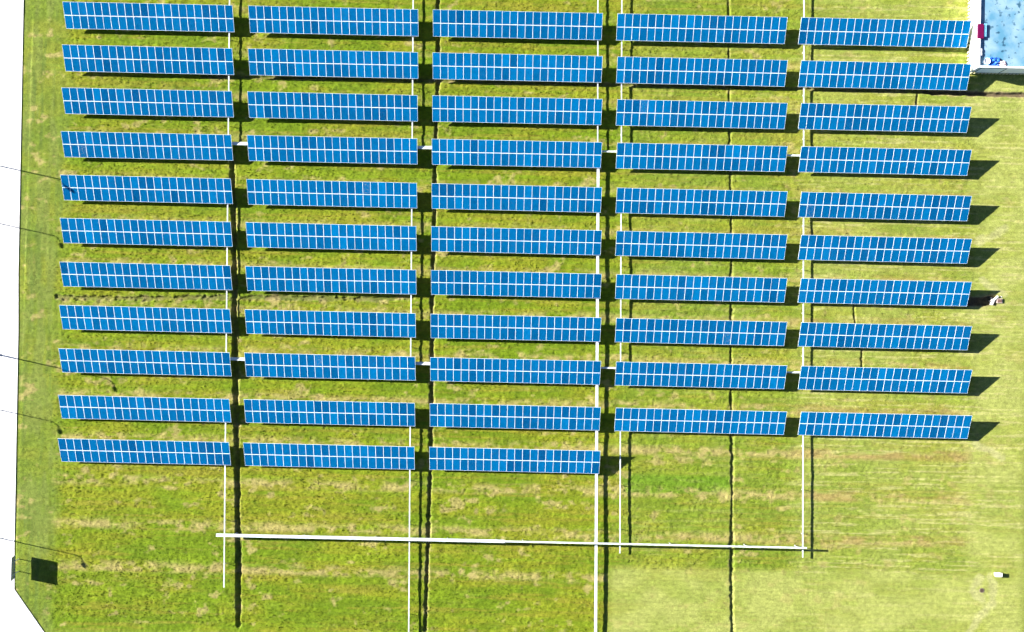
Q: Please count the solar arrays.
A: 53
